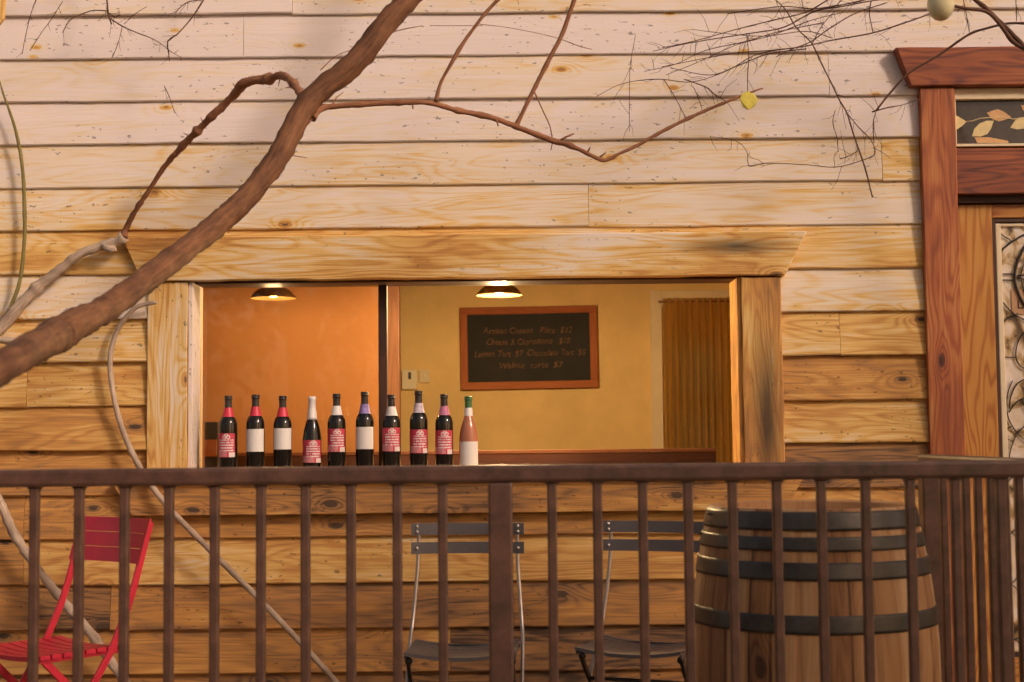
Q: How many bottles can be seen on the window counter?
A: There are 10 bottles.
